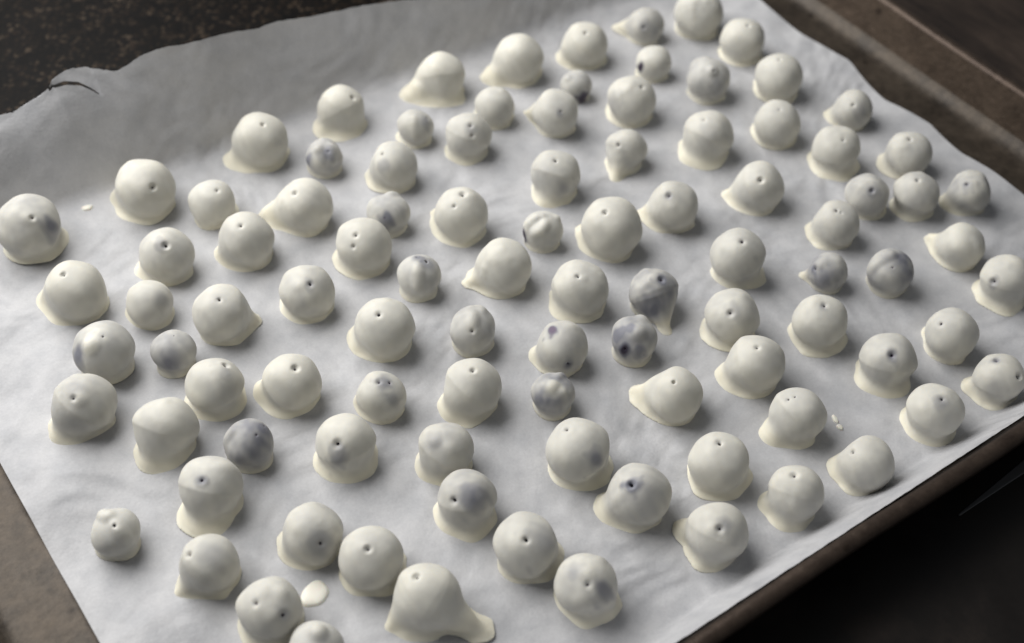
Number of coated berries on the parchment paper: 98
